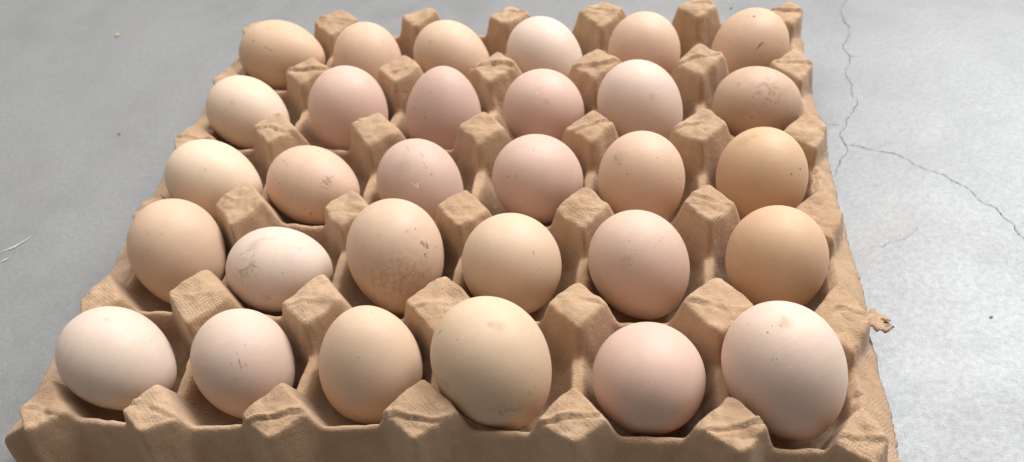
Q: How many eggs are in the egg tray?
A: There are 30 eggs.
